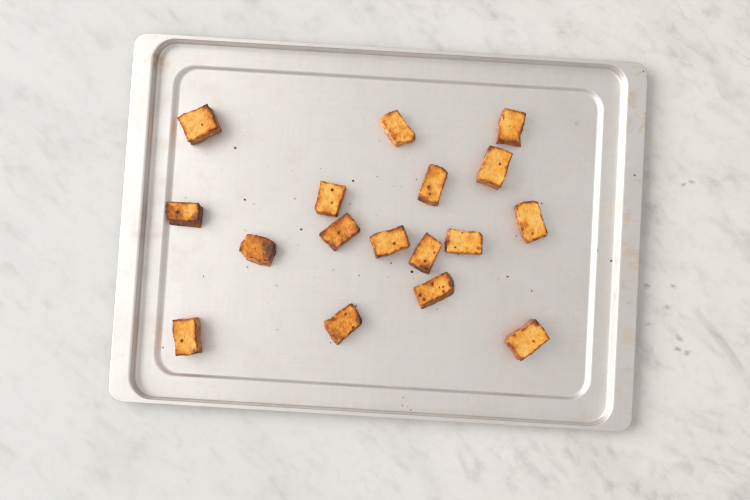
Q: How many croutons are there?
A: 17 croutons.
